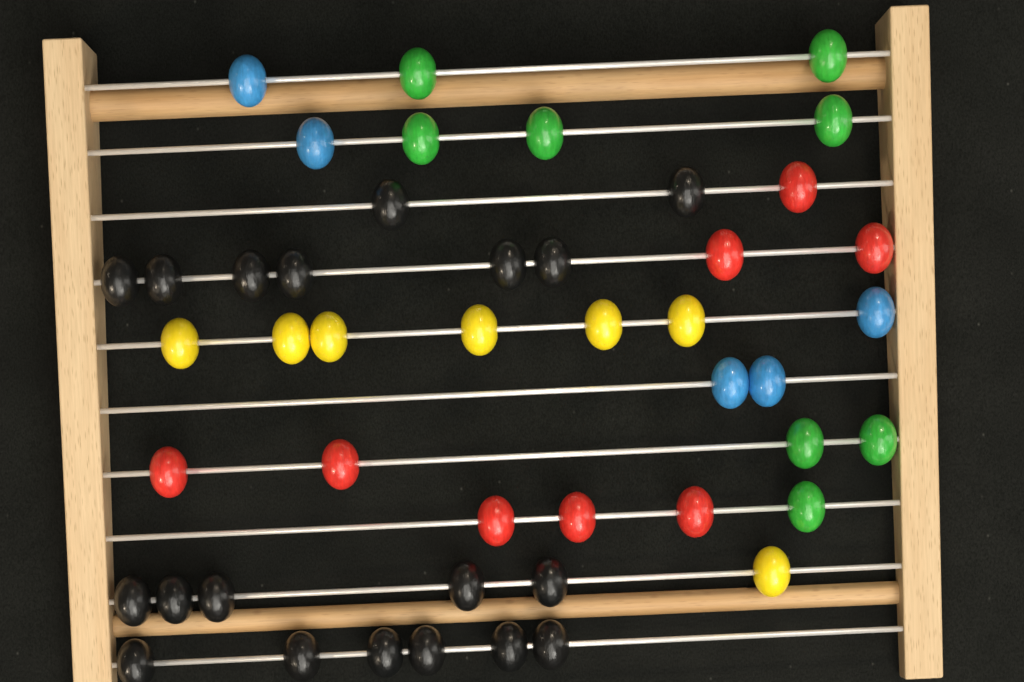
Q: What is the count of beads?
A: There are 47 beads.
